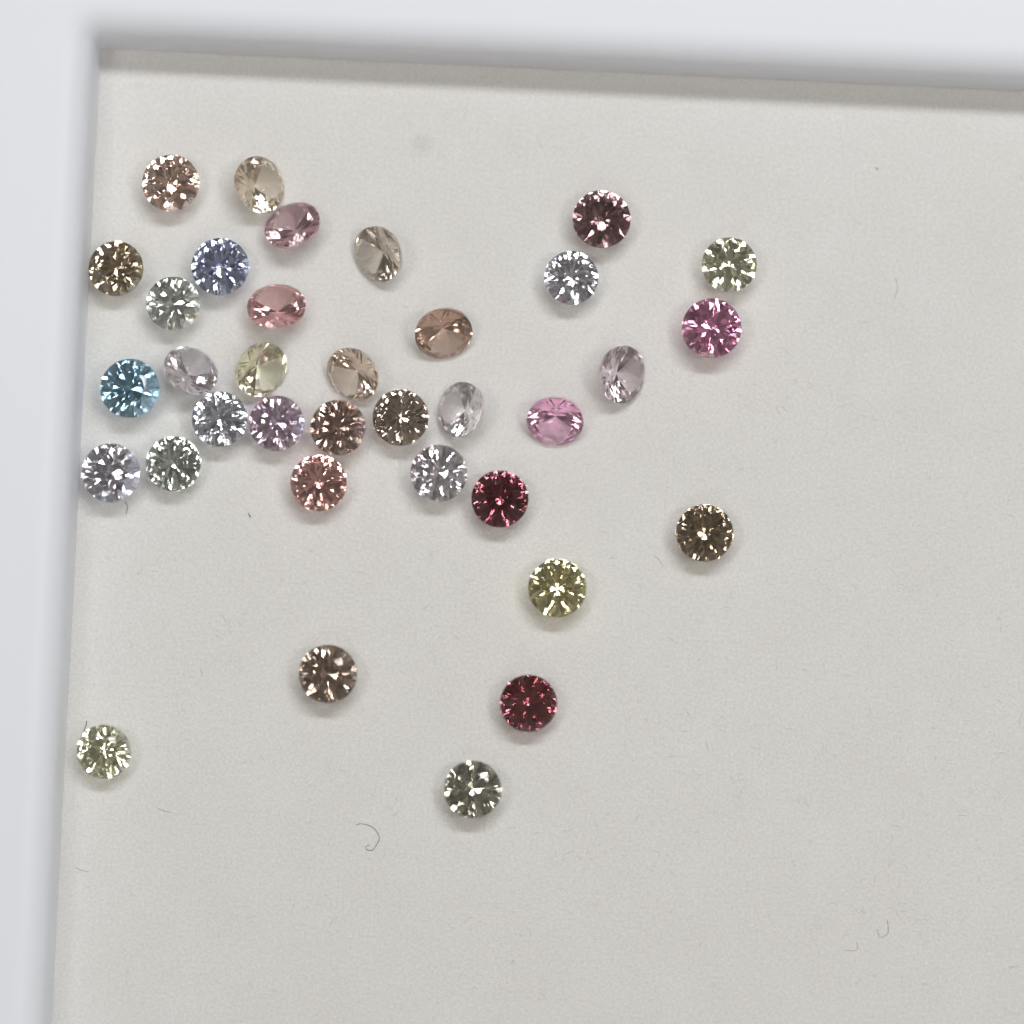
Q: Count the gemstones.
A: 35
